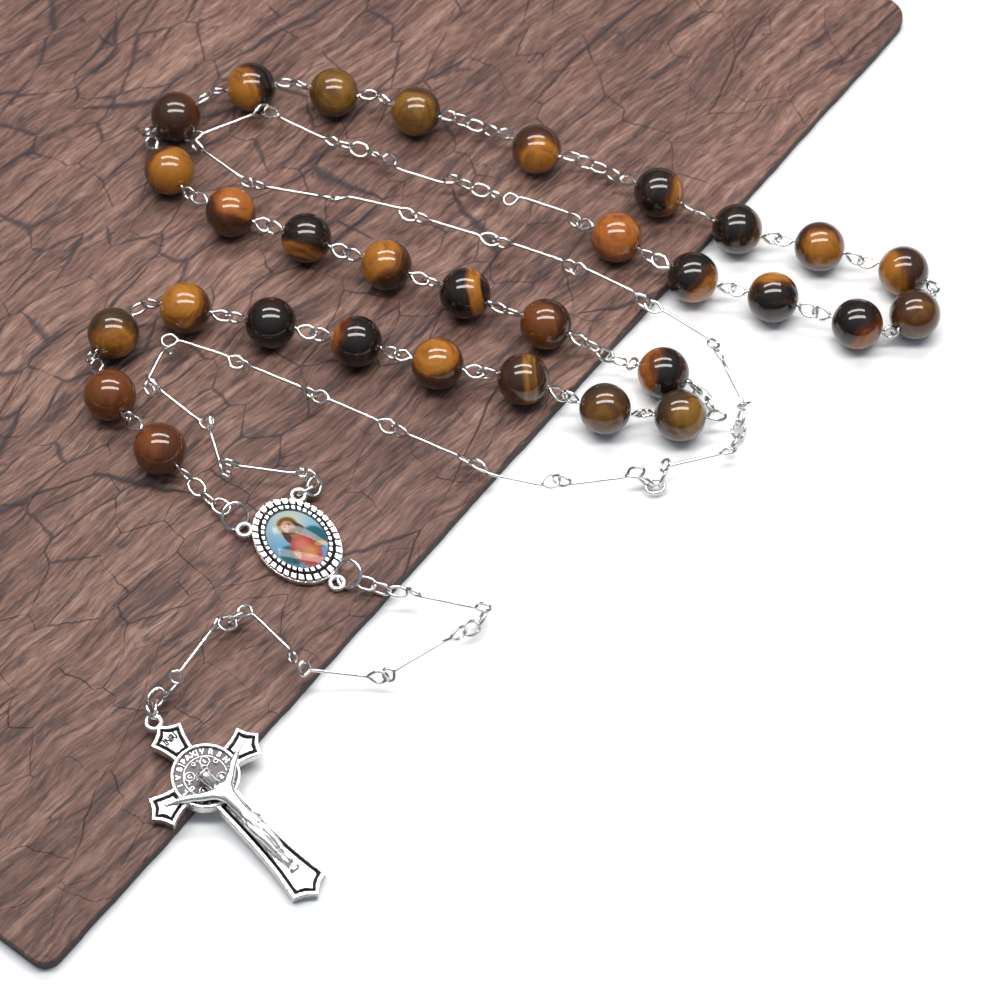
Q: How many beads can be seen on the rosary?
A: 31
